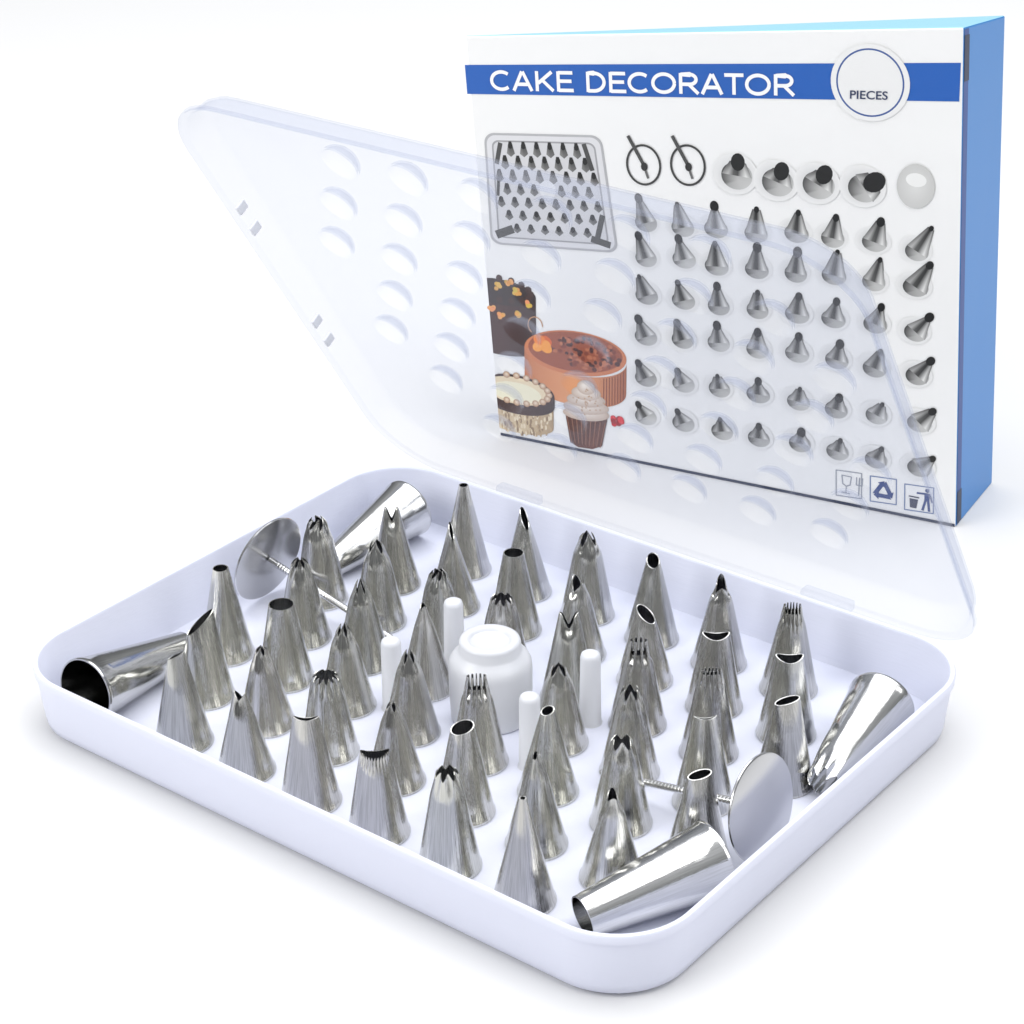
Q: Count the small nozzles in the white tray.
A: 48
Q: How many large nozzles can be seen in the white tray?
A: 4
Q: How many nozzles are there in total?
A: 52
